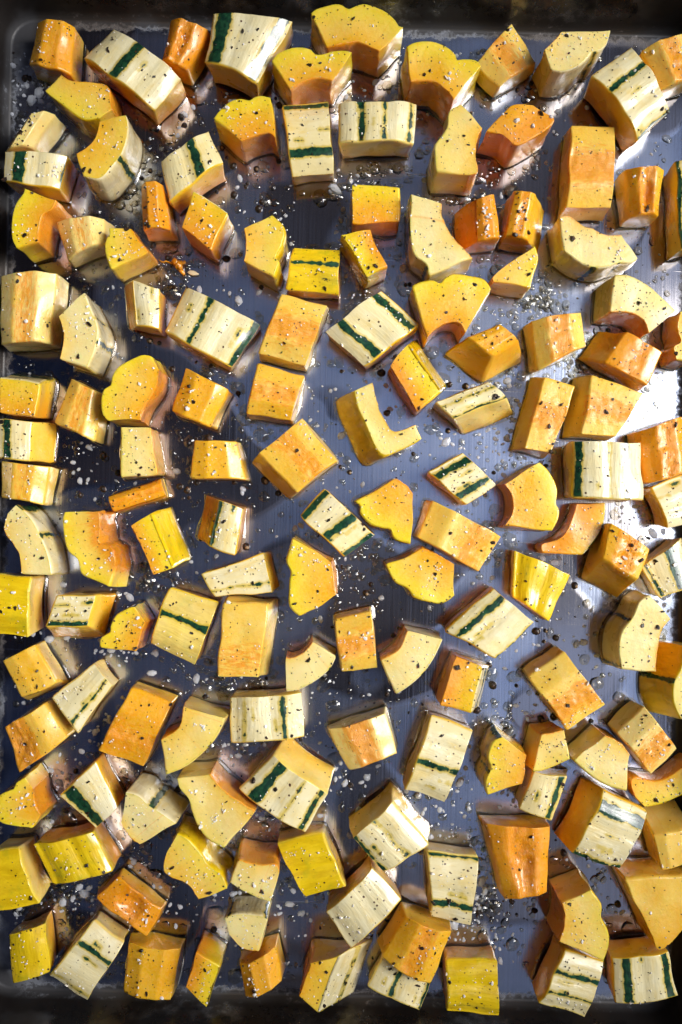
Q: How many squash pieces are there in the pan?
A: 143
